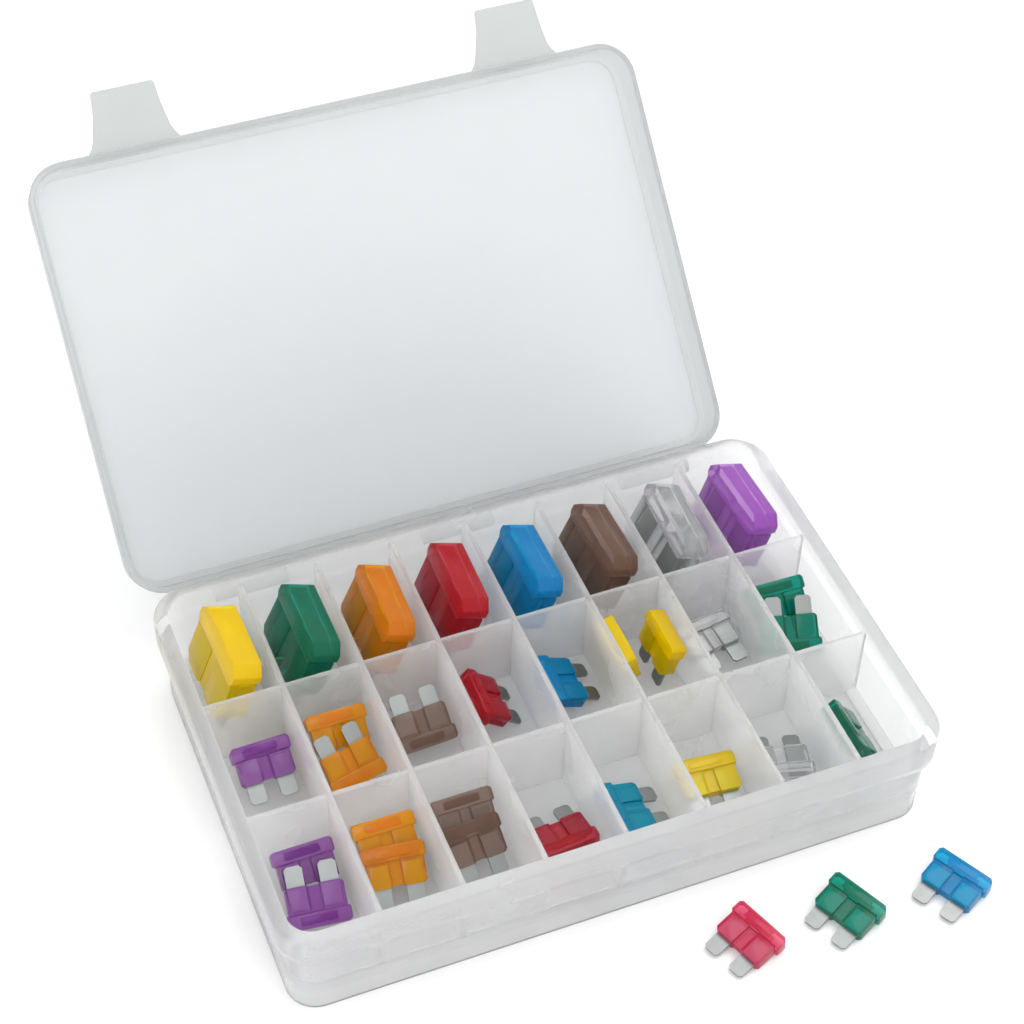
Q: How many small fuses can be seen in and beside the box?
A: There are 25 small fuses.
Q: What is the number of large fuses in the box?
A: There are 8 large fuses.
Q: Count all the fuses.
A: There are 33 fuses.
